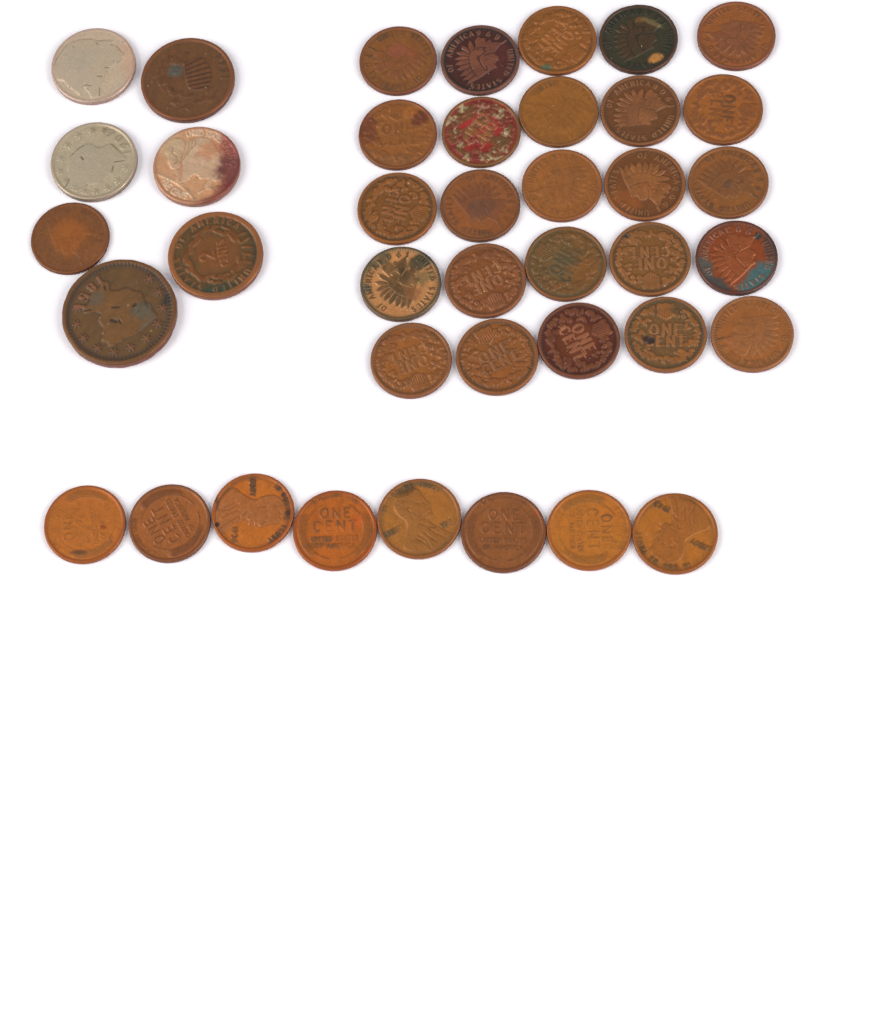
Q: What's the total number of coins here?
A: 40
